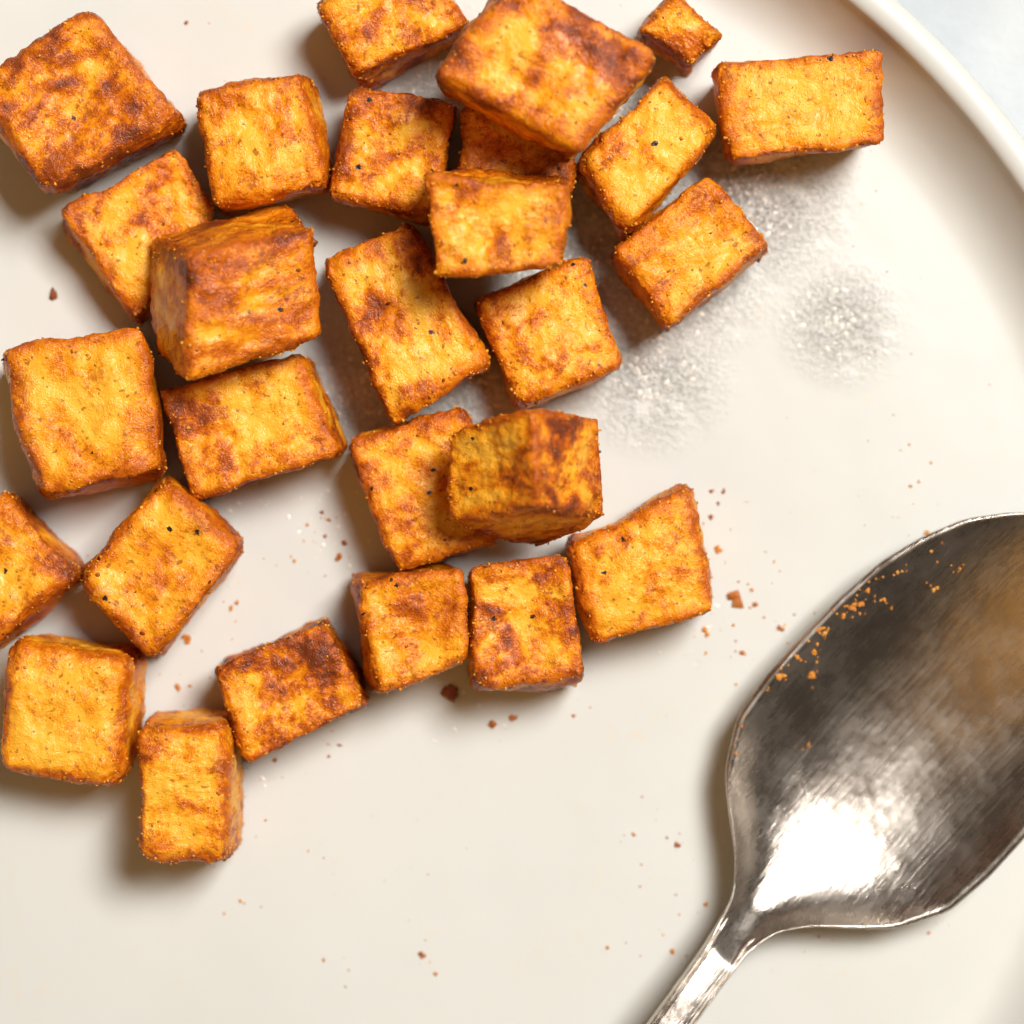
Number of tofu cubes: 27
